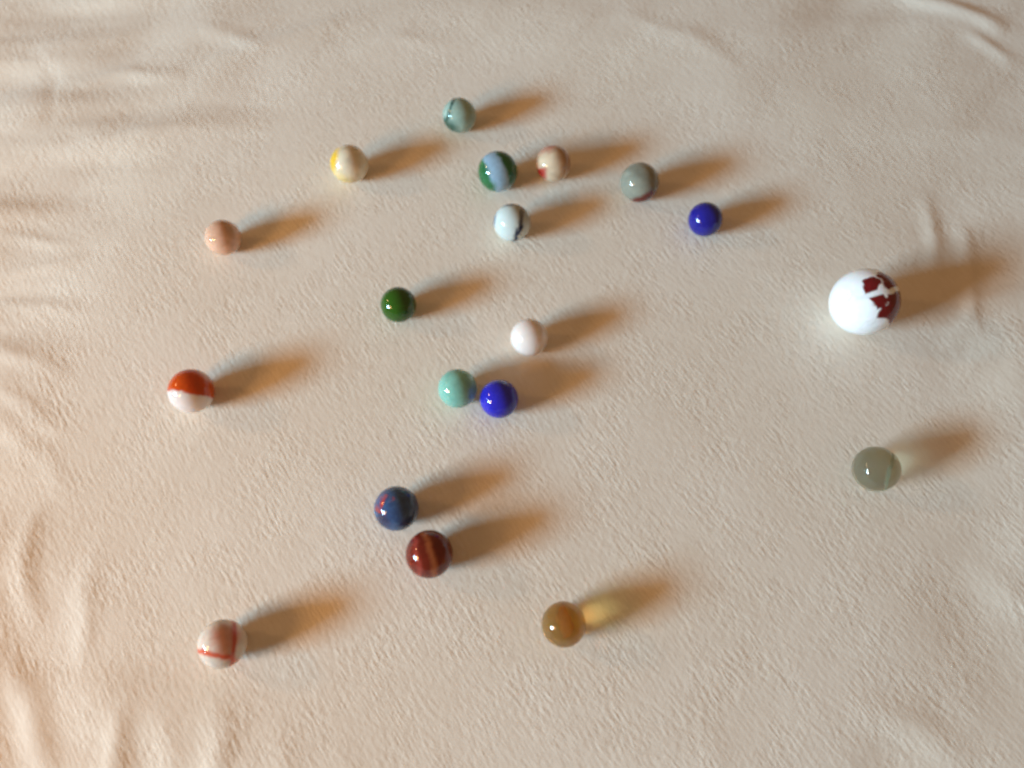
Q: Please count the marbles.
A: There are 19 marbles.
